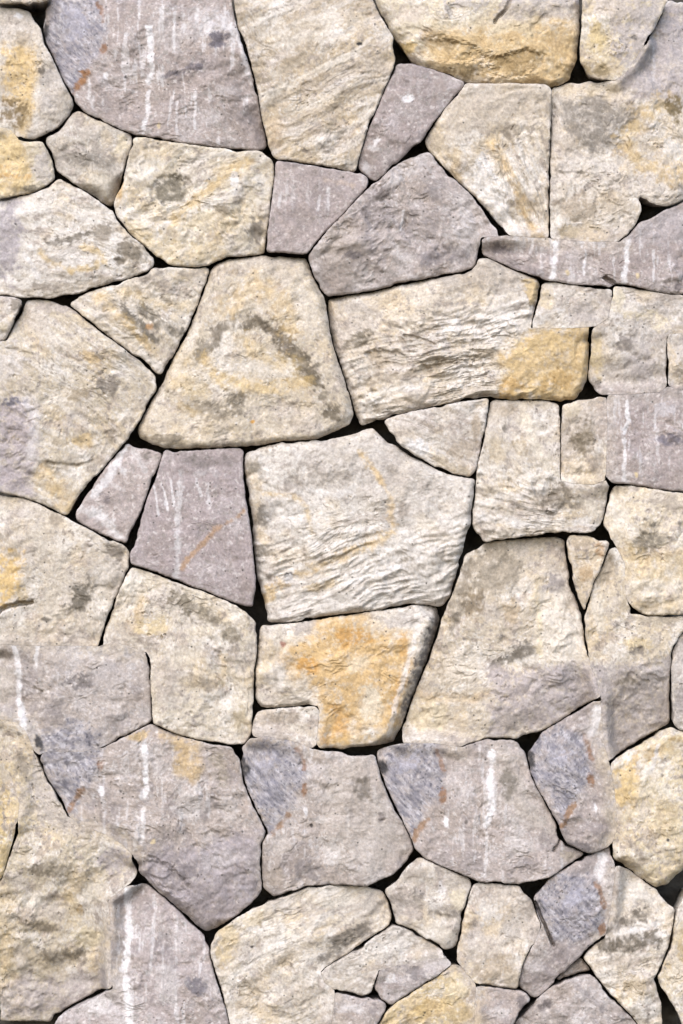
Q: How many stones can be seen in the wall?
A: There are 62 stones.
